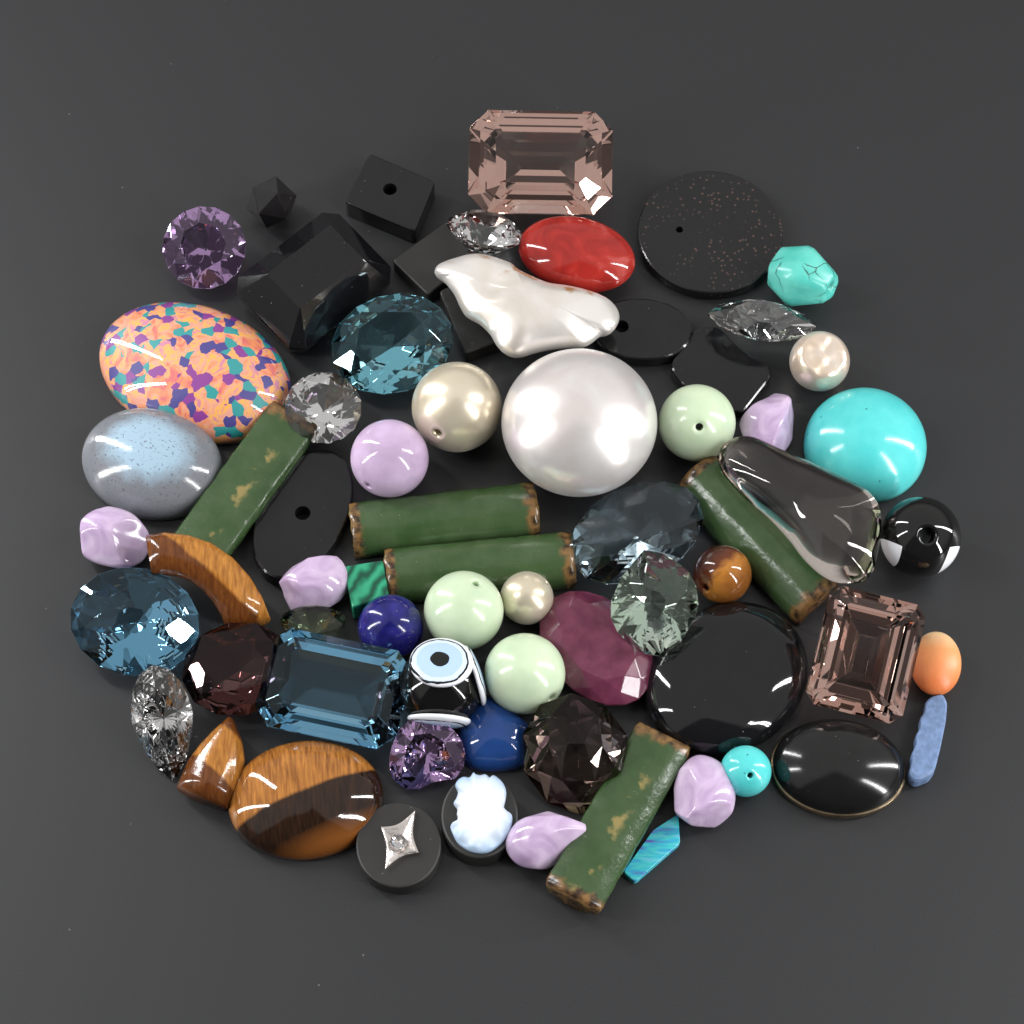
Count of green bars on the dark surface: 5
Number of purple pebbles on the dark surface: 5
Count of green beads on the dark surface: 3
